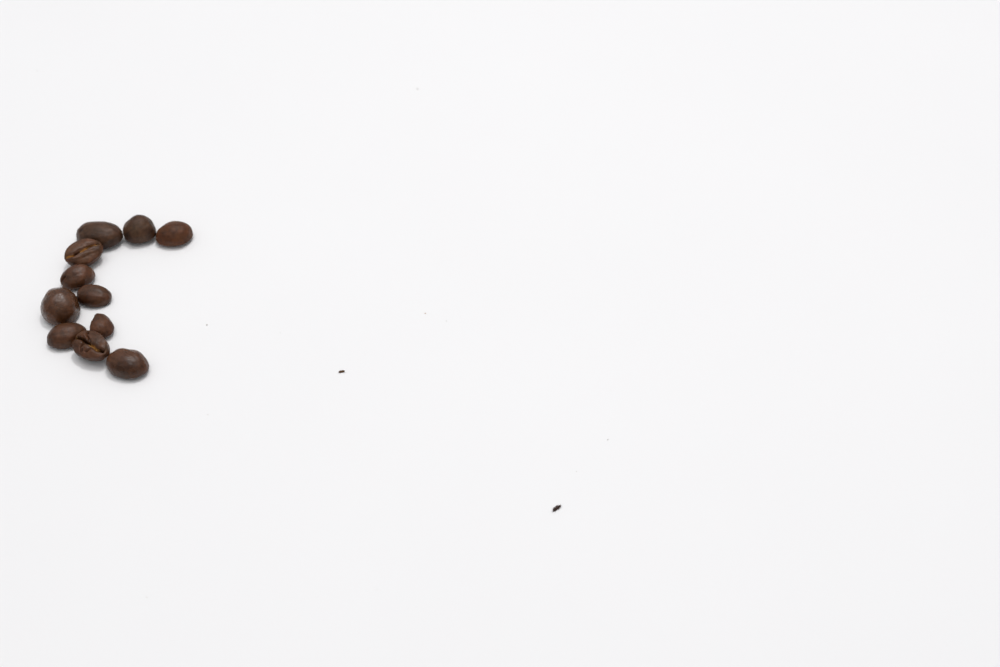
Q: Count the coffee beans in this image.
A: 11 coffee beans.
